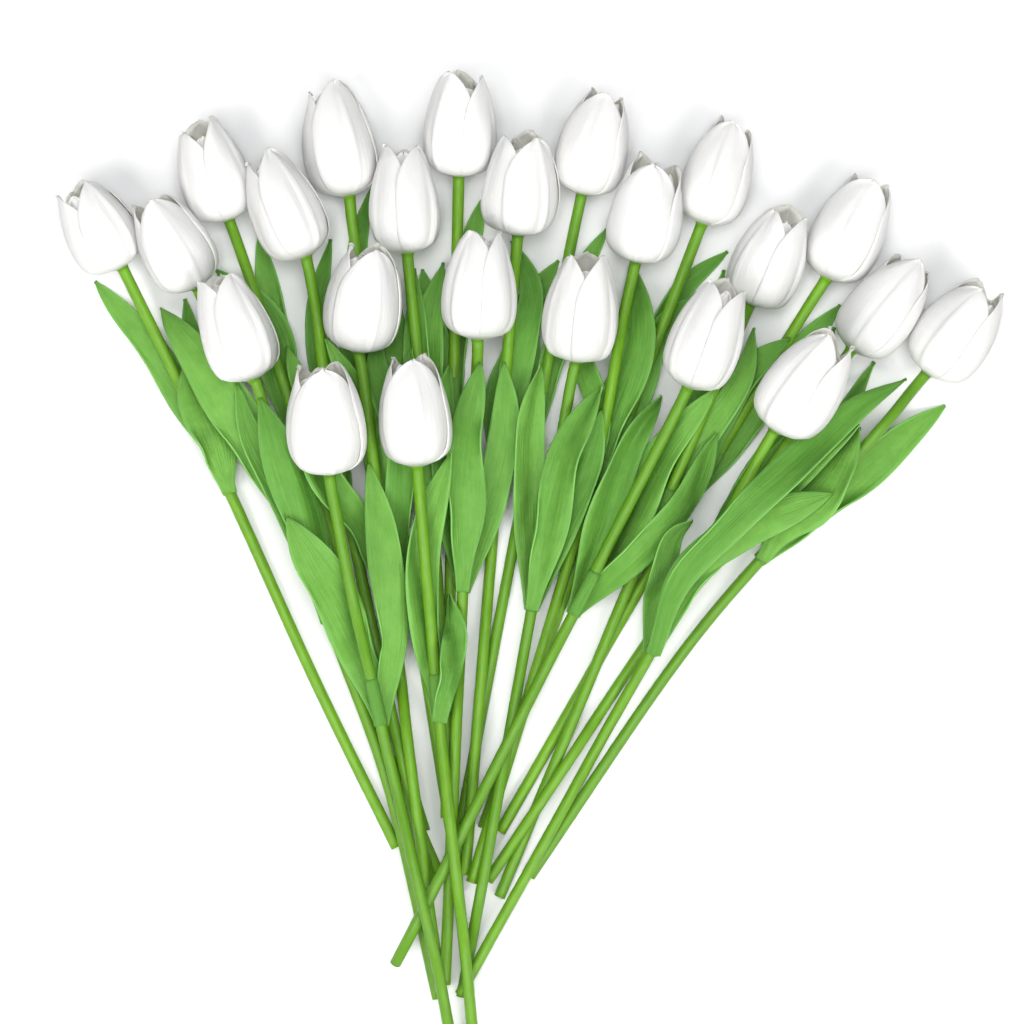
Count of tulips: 23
